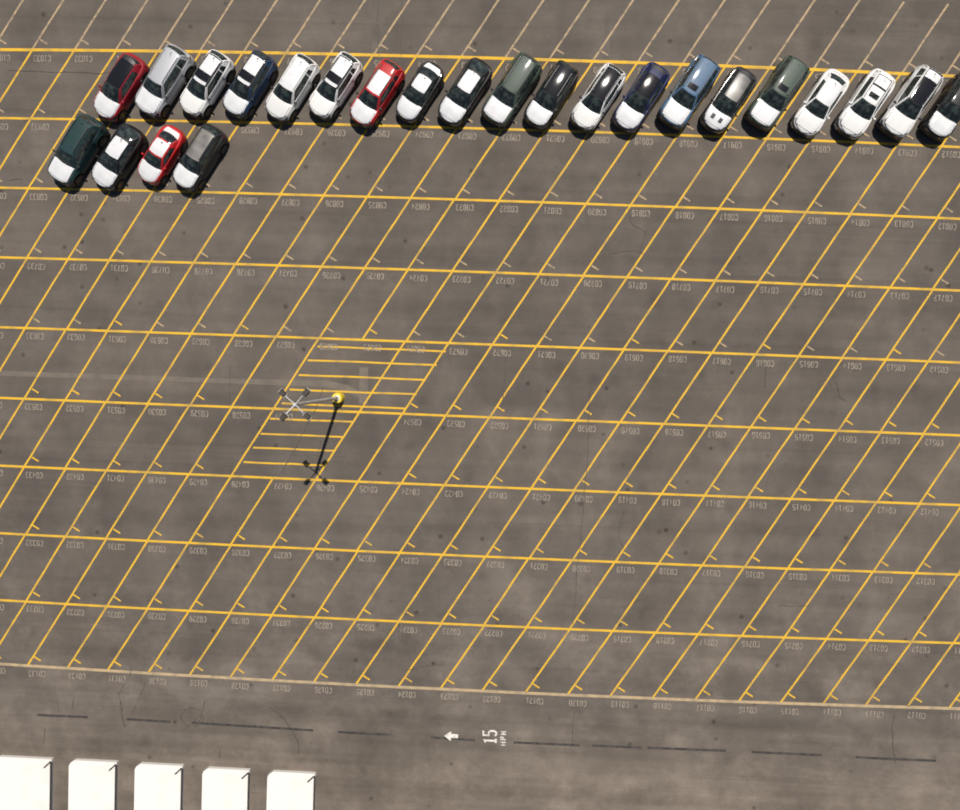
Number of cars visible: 24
